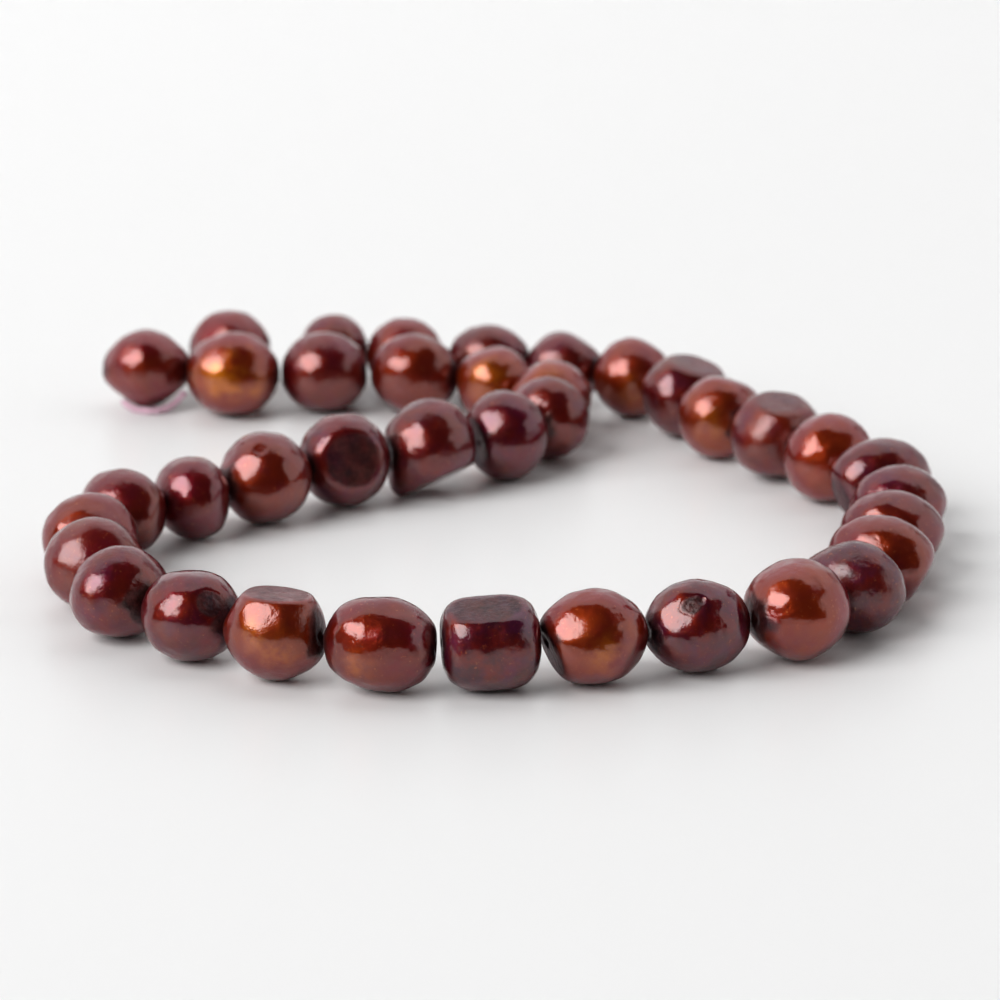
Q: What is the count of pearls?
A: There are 38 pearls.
